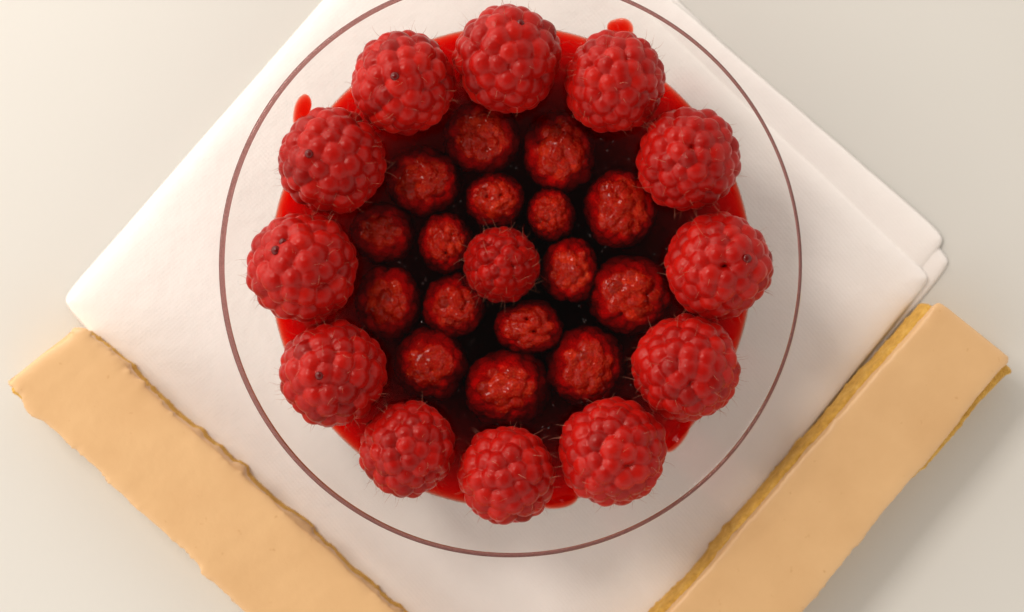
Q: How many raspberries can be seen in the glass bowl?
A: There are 29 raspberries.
